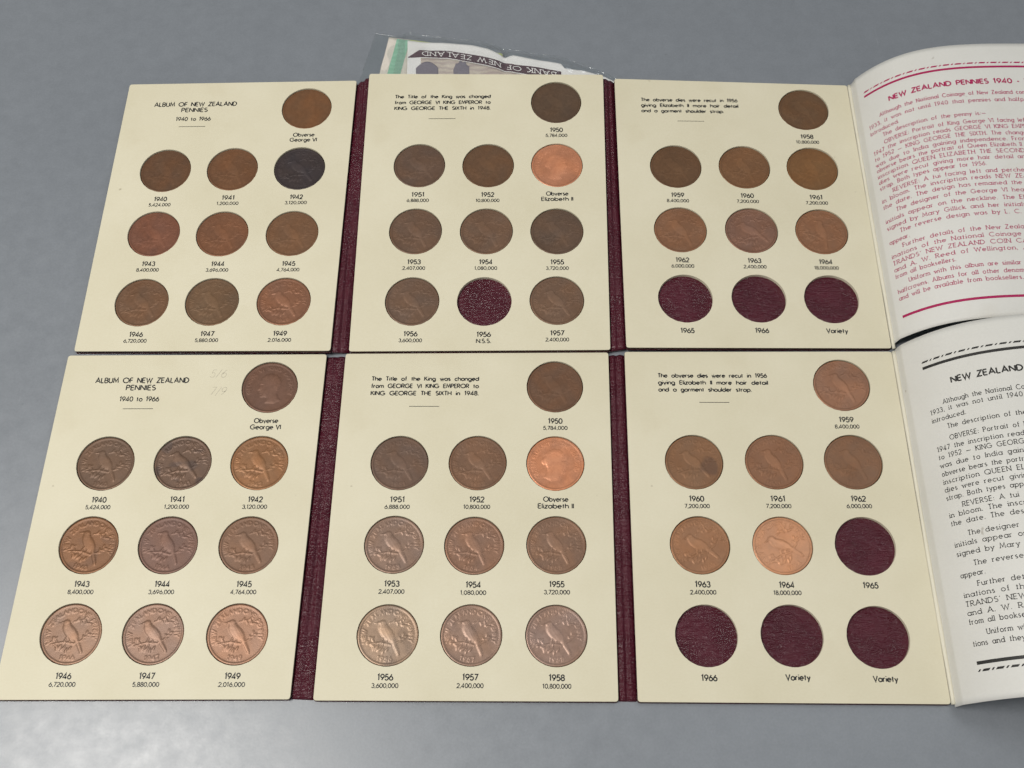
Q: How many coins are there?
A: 52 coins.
